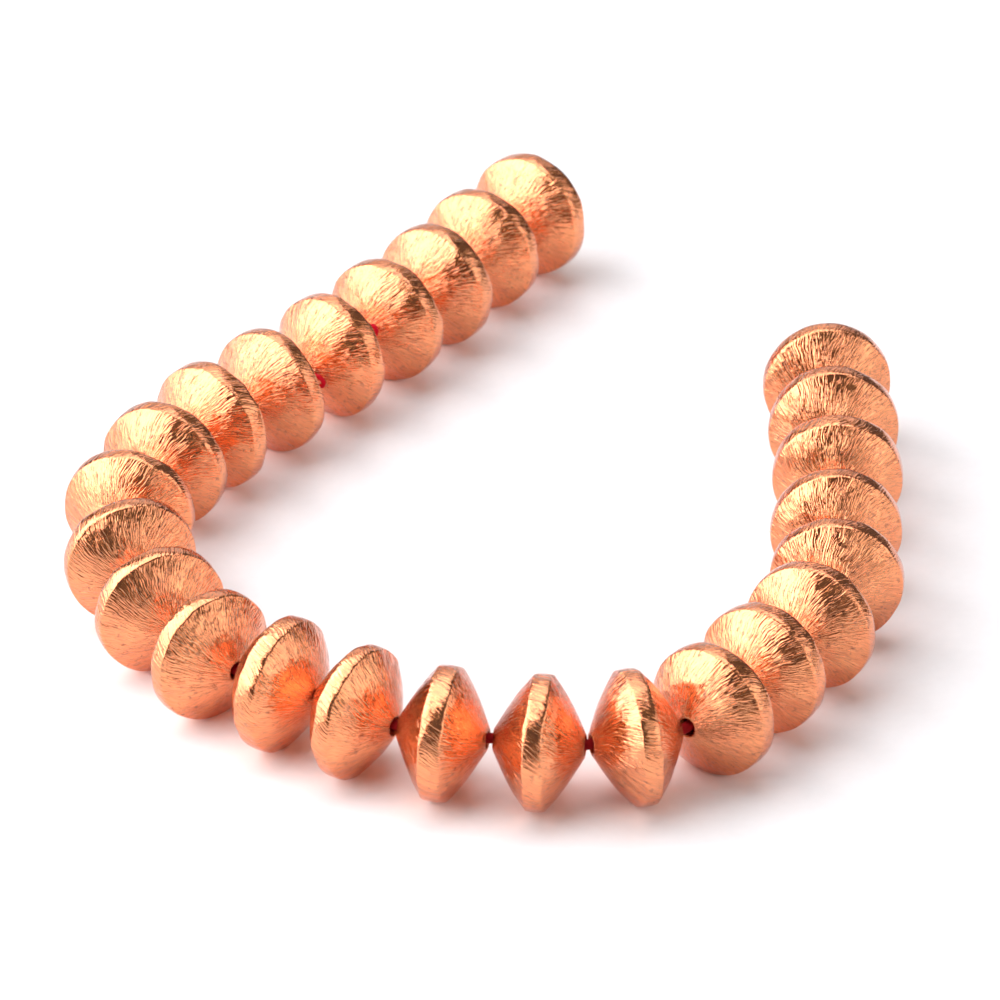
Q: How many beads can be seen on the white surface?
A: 25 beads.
